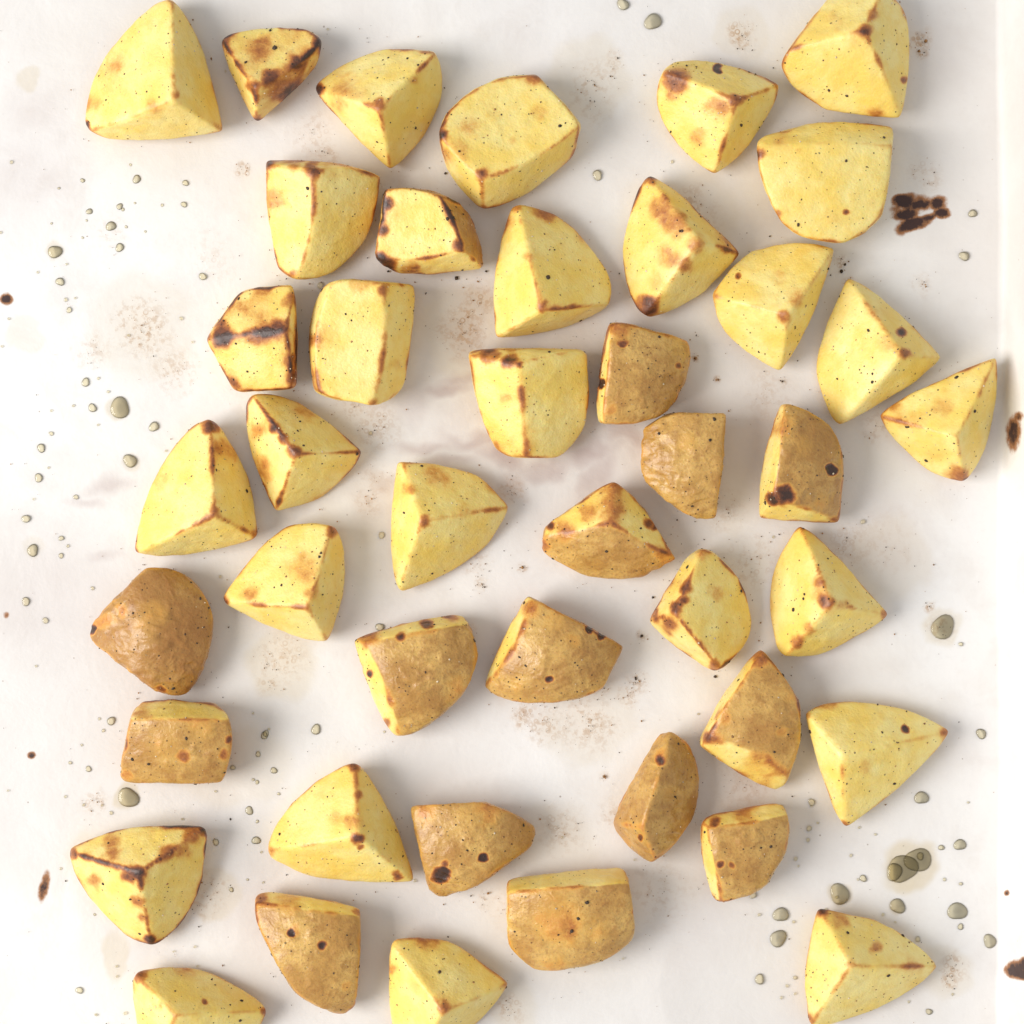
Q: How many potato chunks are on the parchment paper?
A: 43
